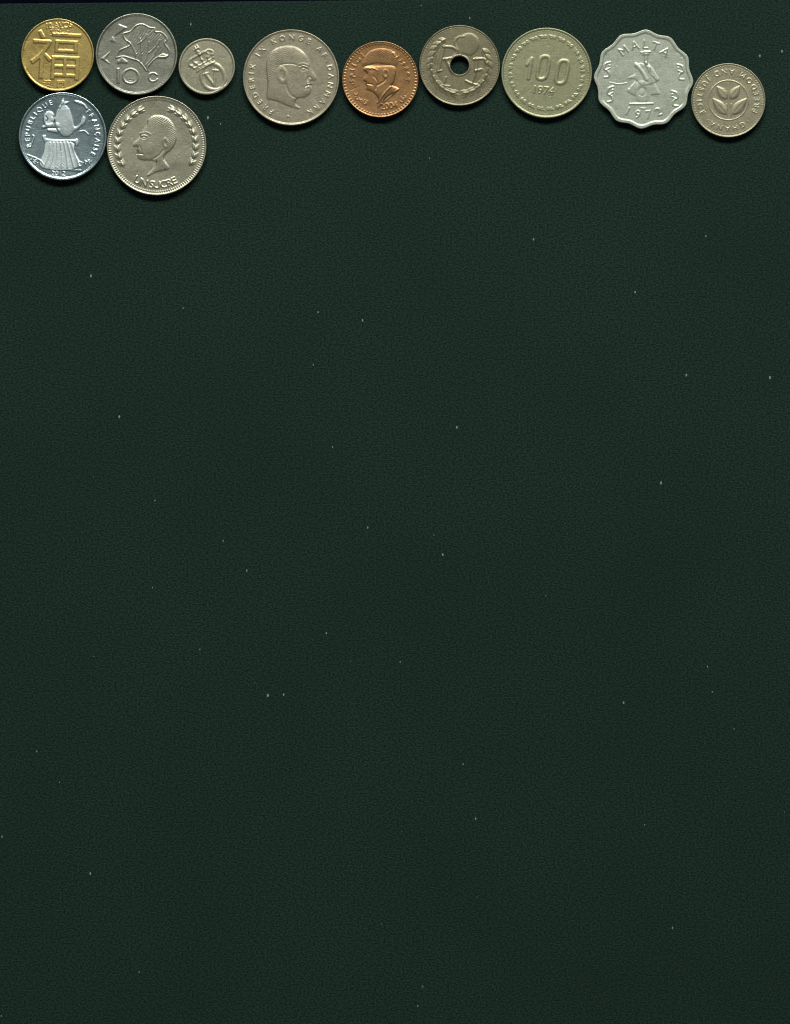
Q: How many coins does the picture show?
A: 11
